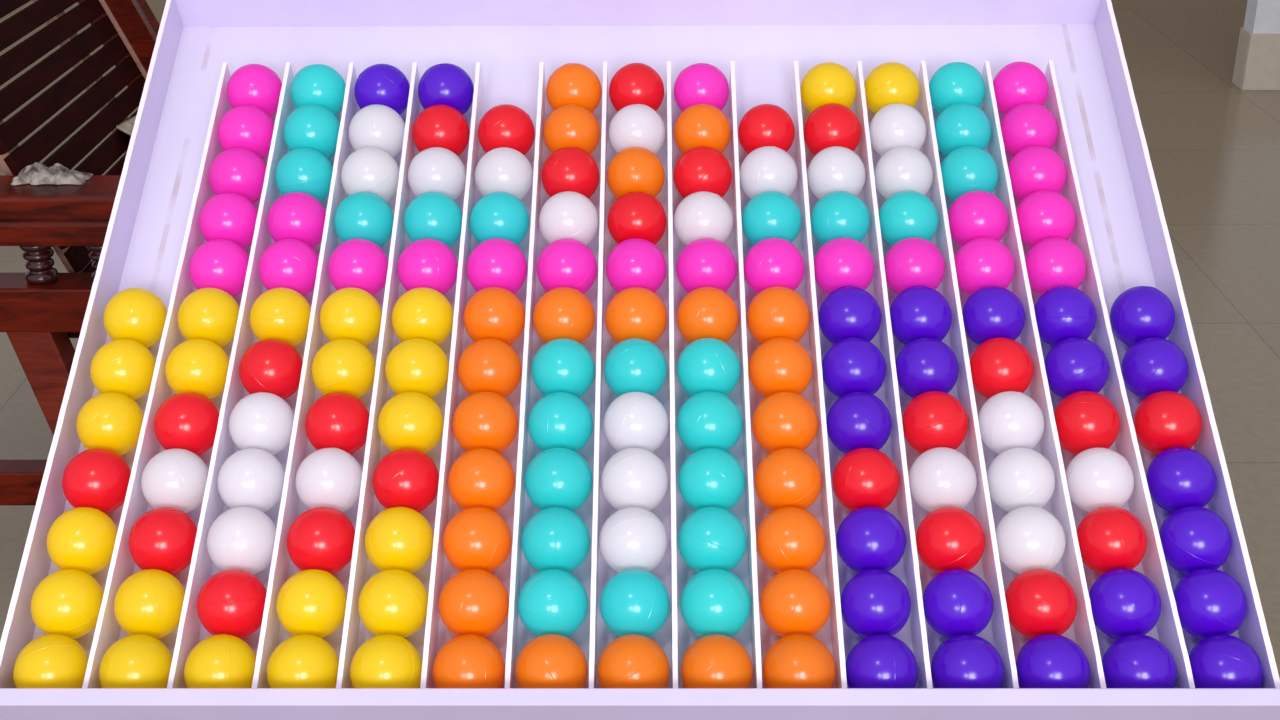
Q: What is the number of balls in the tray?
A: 168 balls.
